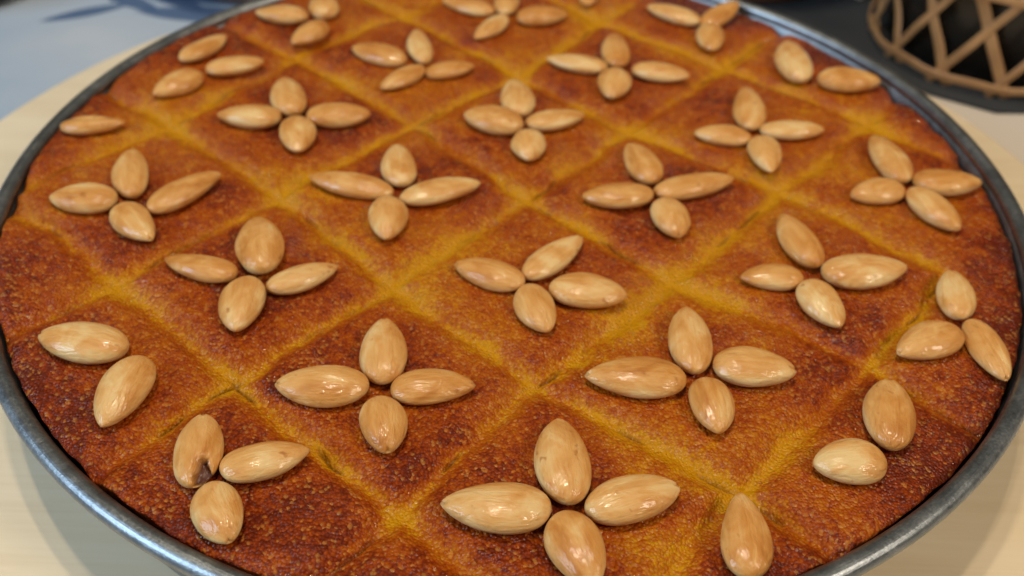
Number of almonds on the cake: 88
